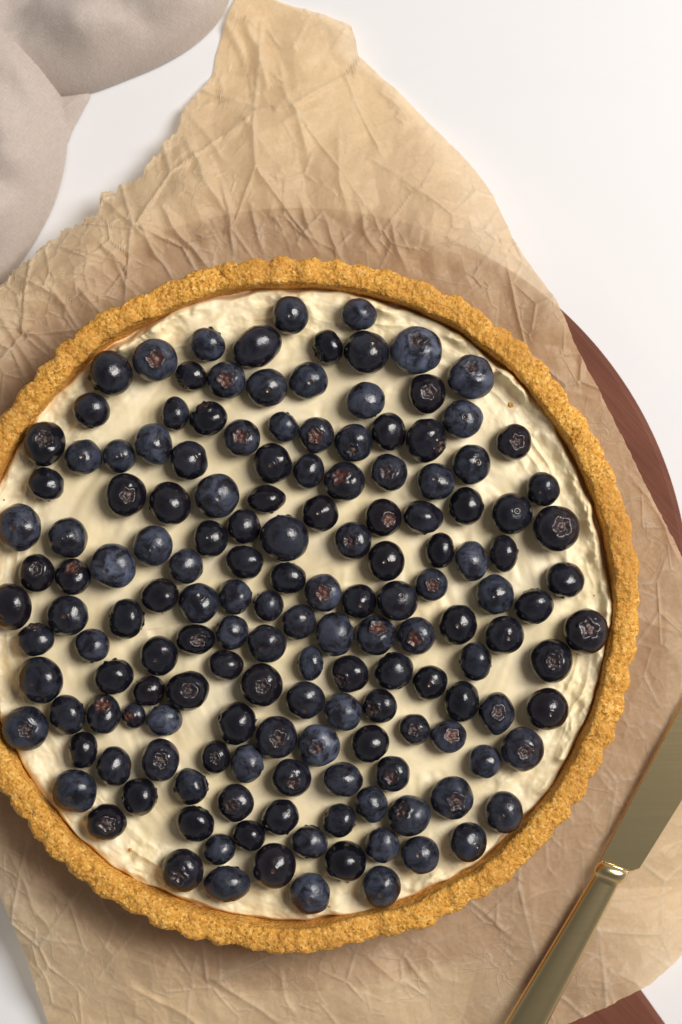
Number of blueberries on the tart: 157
